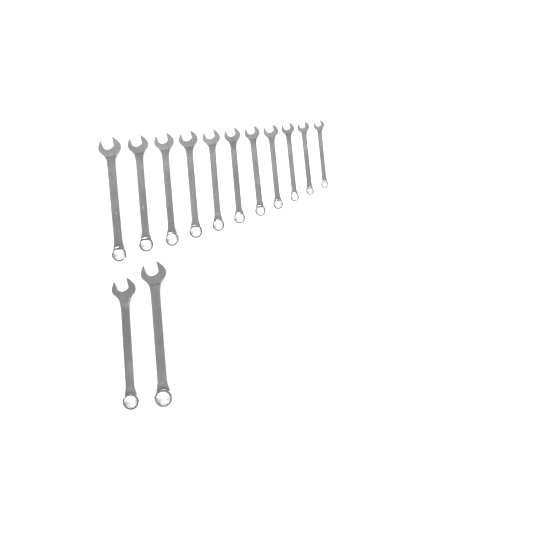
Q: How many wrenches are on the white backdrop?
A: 13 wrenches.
